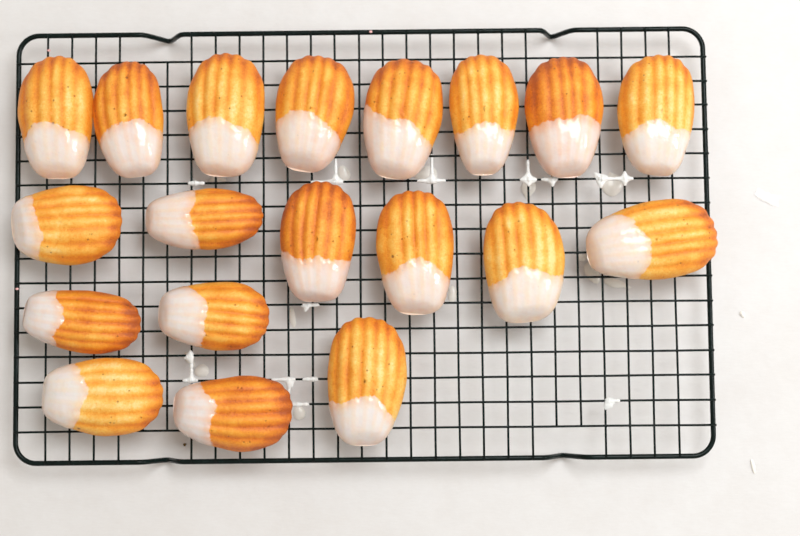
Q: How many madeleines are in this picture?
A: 19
